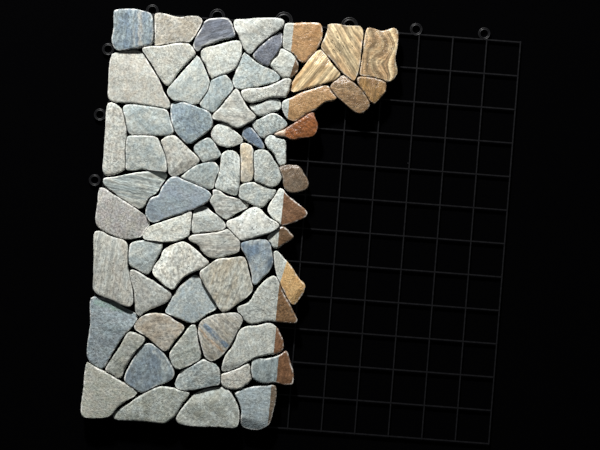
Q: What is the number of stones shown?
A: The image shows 72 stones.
